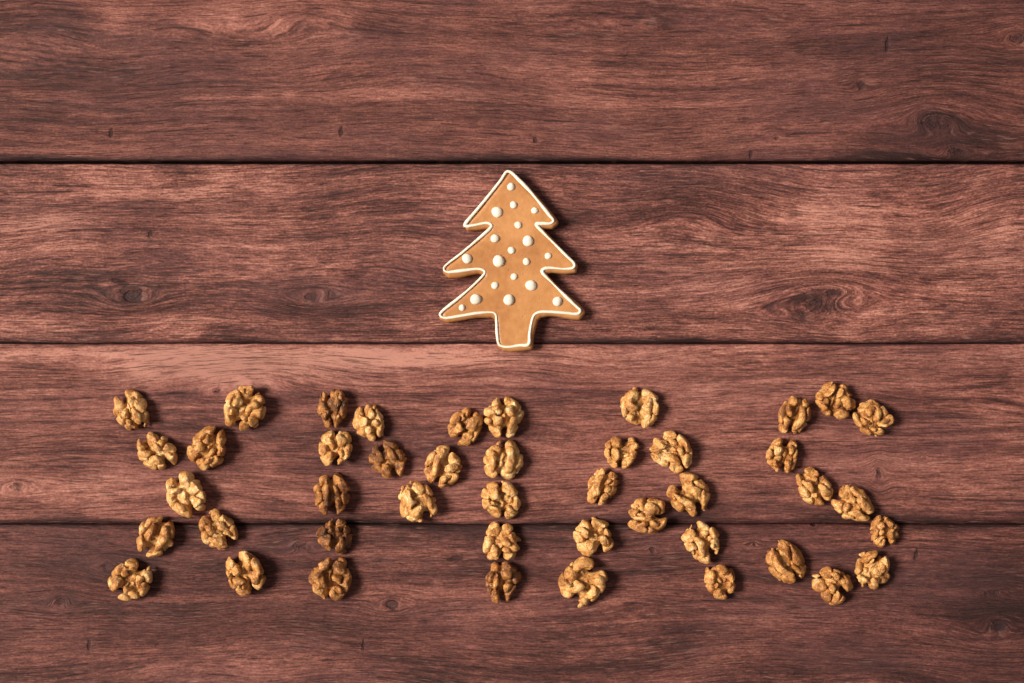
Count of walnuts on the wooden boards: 44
